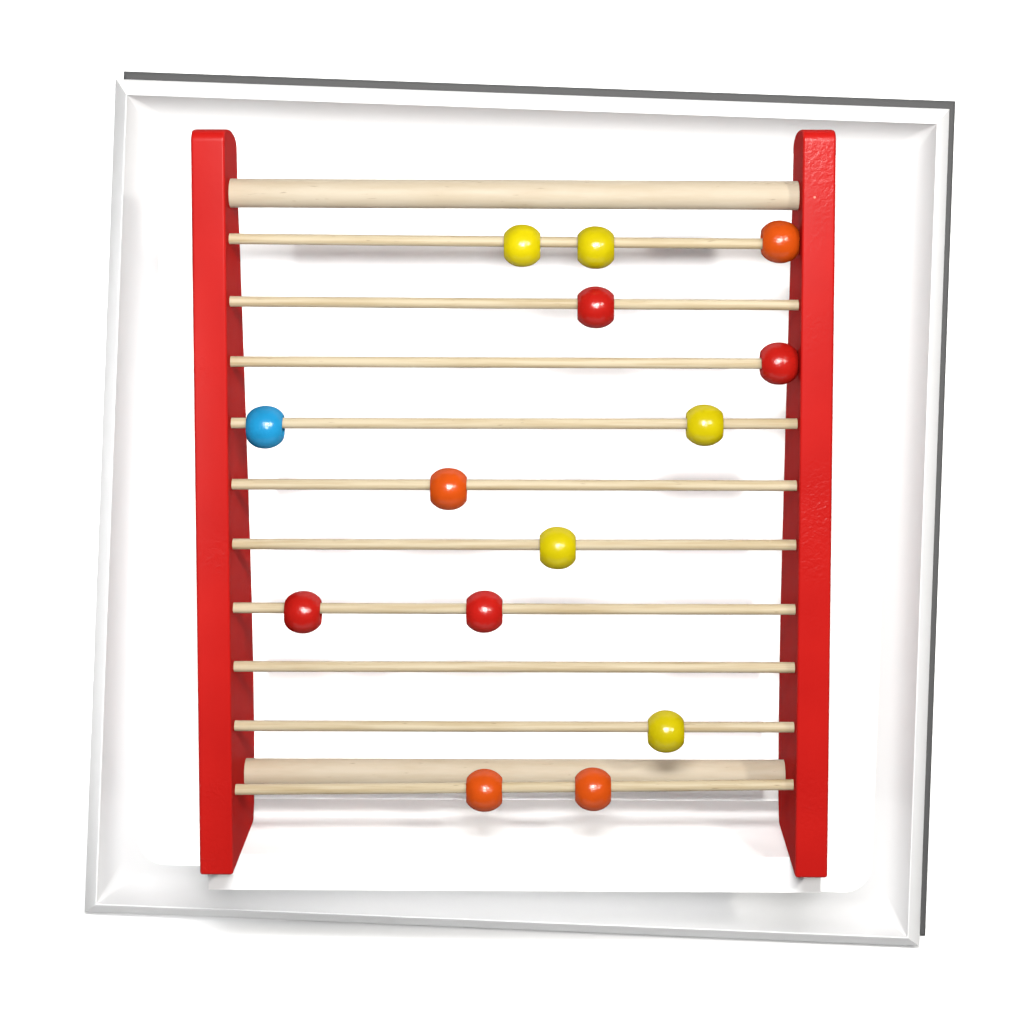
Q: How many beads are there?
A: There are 14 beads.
